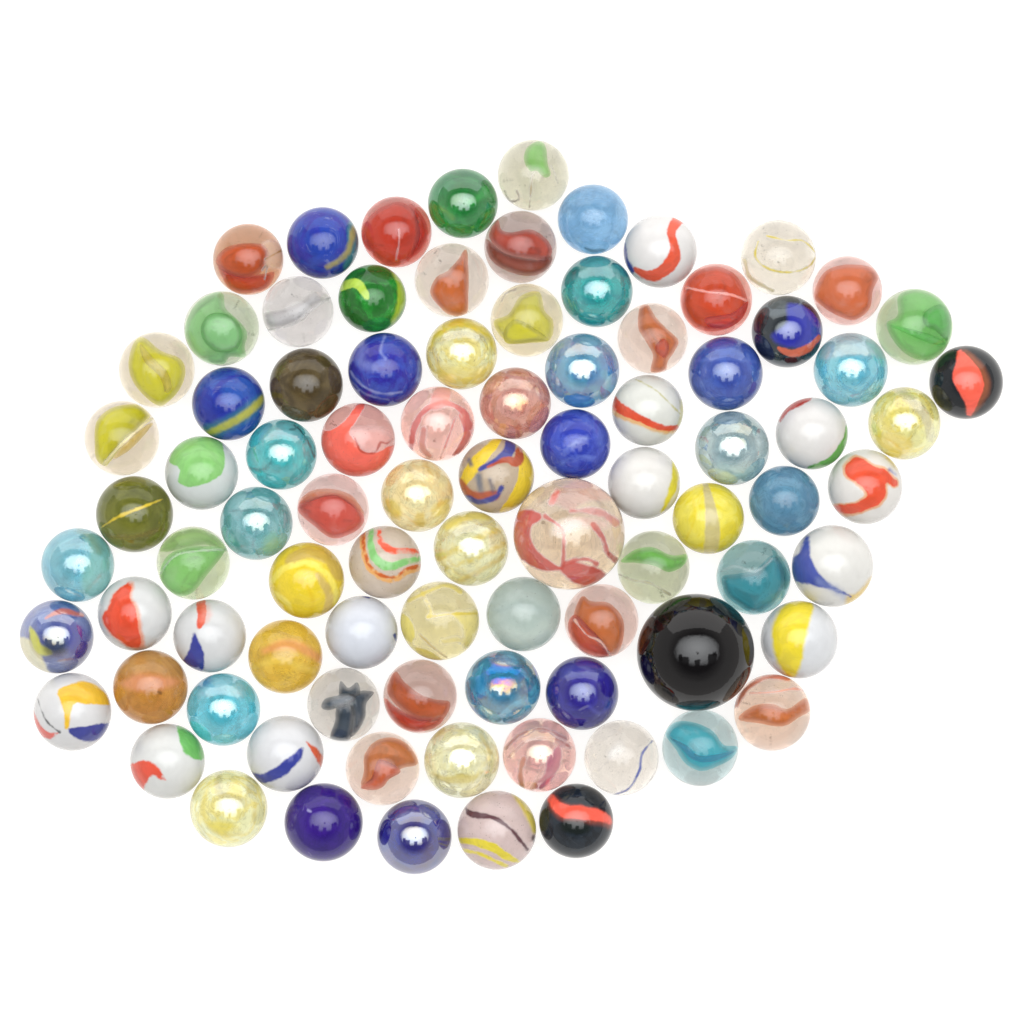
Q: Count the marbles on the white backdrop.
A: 88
